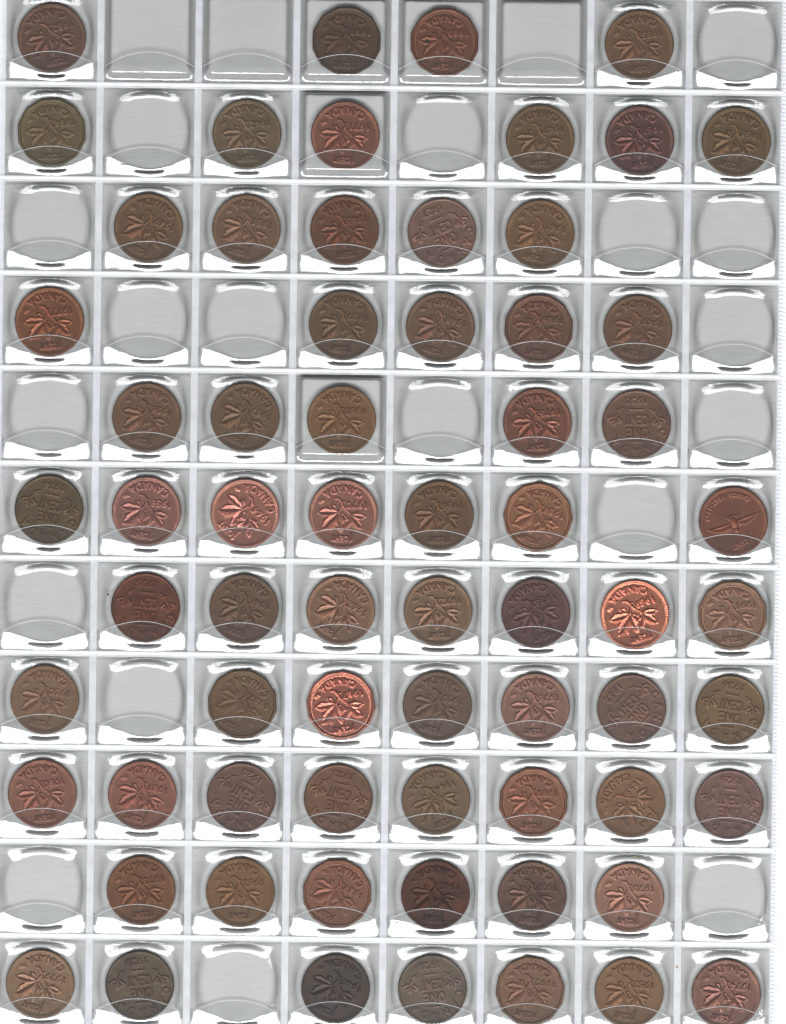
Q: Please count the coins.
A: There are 67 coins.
